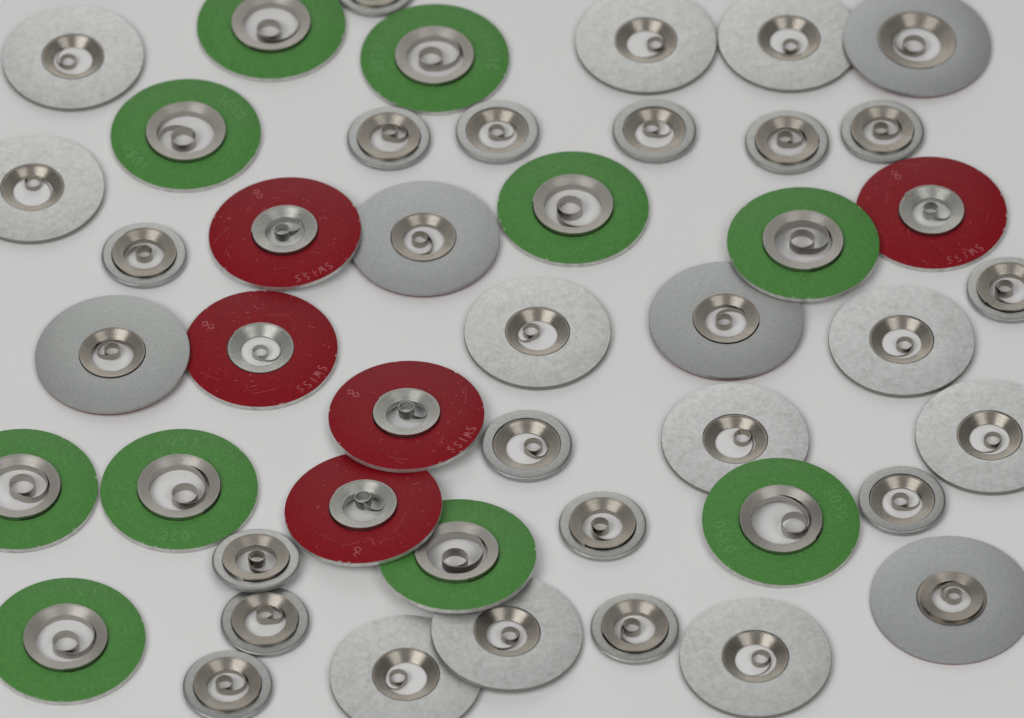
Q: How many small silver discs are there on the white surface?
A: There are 15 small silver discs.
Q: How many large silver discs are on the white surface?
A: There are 16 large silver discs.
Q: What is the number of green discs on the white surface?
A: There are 10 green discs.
